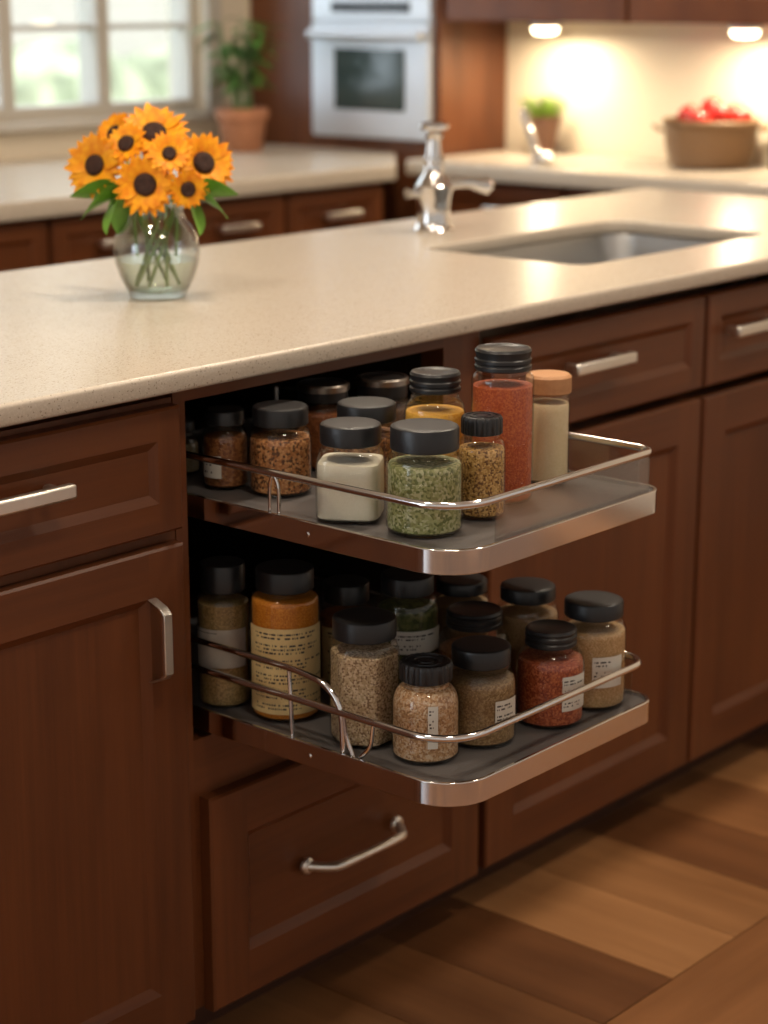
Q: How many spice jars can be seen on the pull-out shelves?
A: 24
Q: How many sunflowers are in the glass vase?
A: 8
